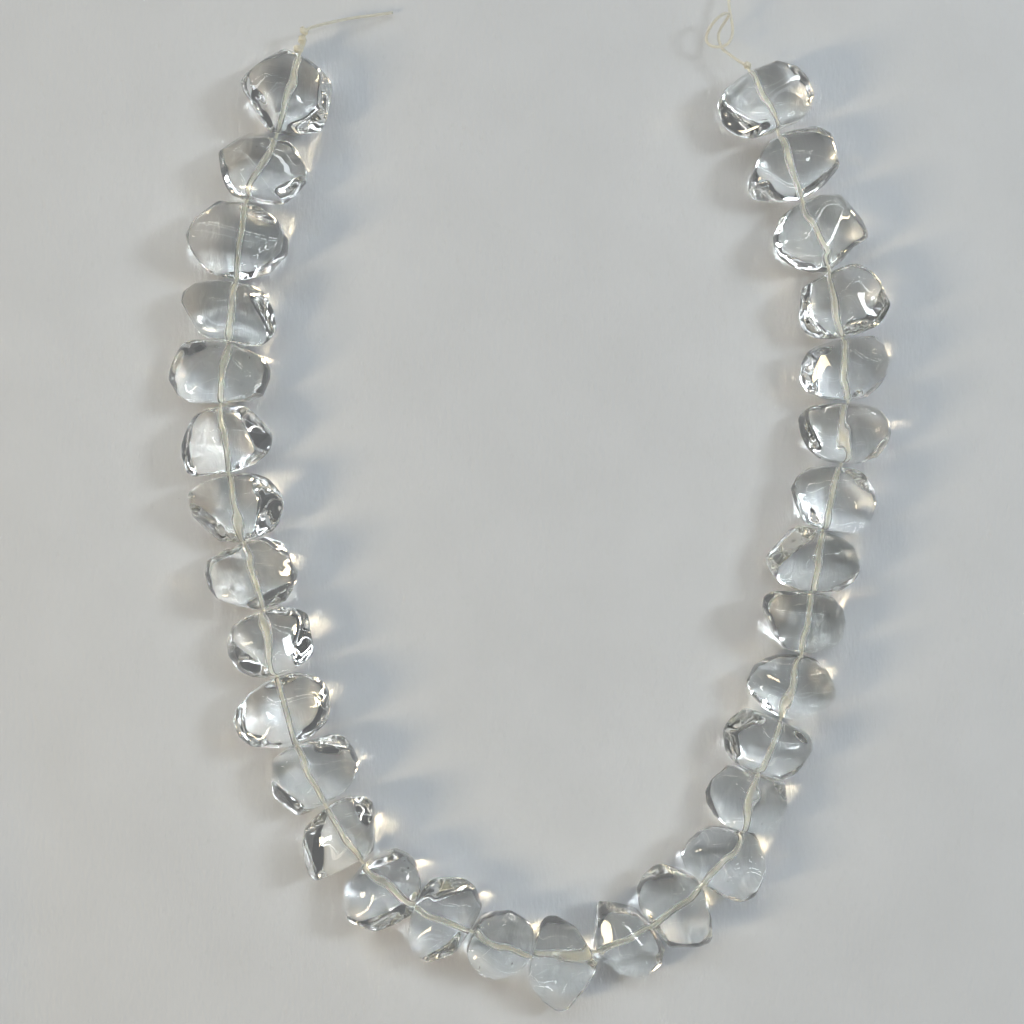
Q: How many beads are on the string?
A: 31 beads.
